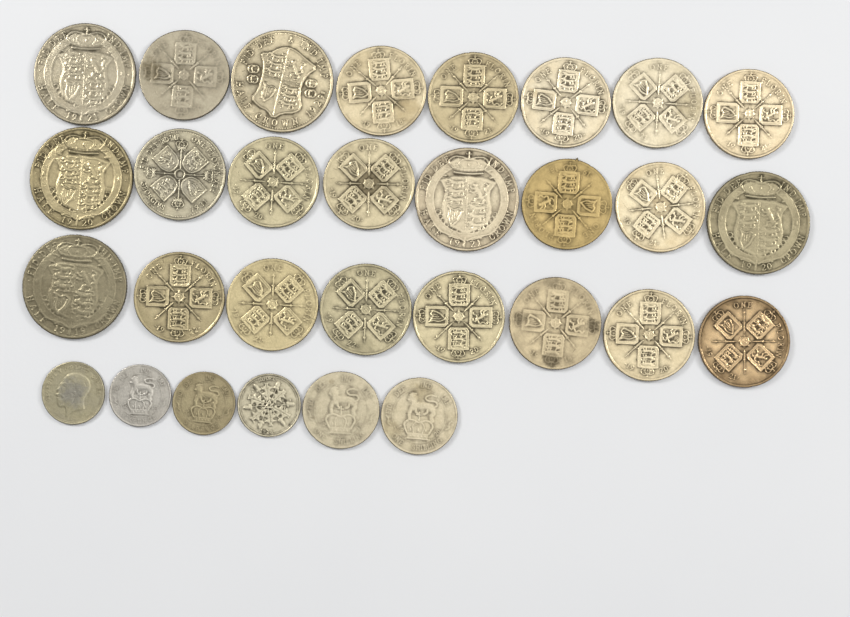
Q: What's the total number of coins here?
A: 30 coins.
